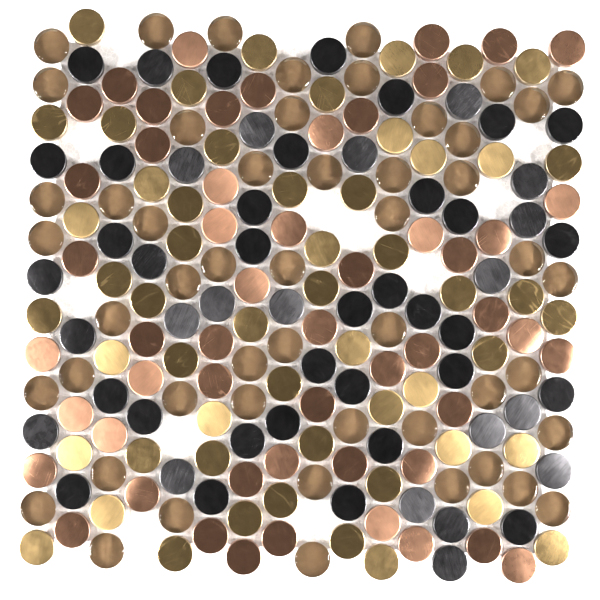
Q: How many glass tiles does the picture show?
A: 51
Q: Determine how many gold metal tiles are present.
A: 54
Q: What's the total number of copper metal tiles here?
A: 53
